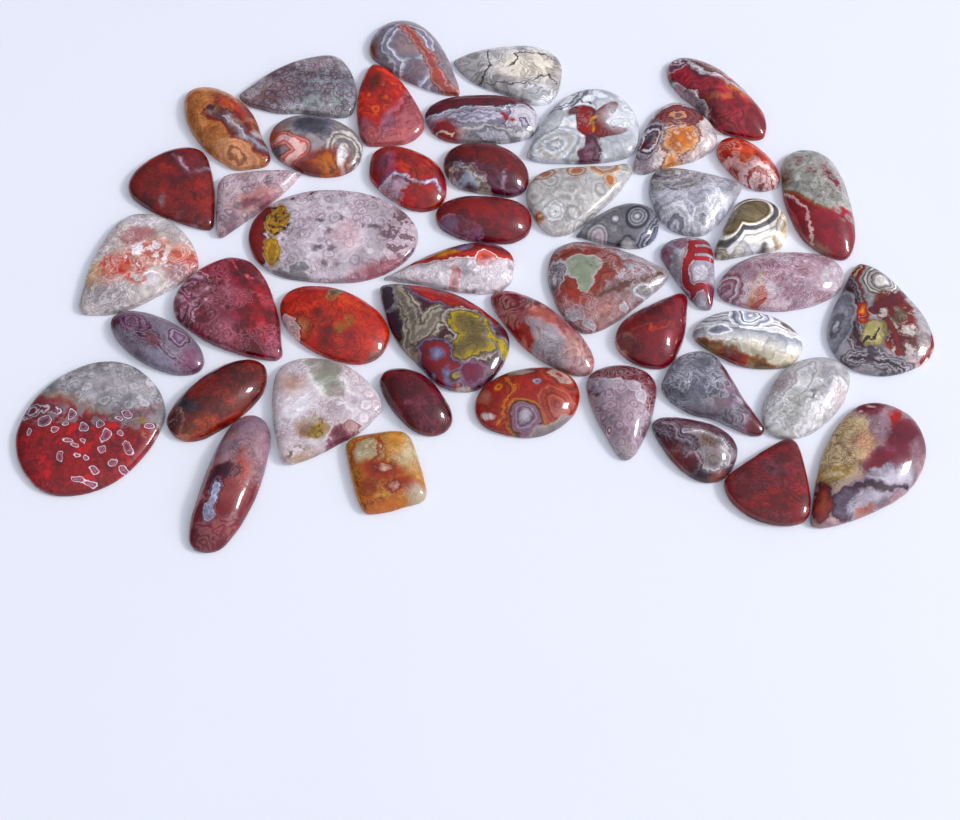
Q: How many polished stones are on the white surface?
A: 48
